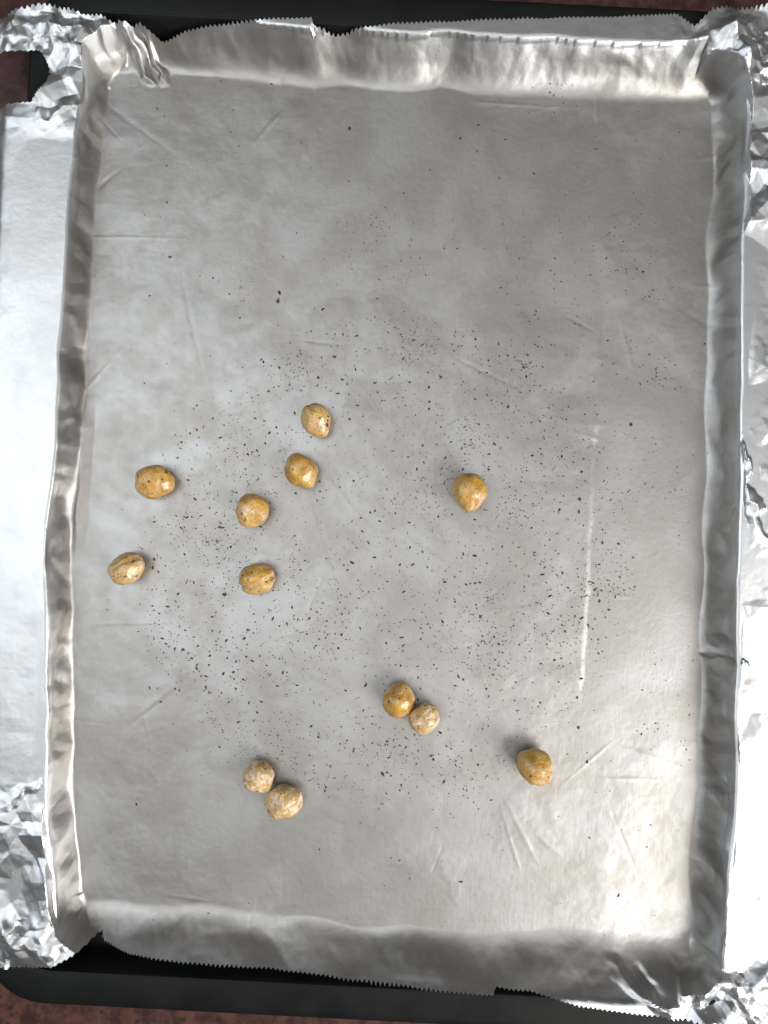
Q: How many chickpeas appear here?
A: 12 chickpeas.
